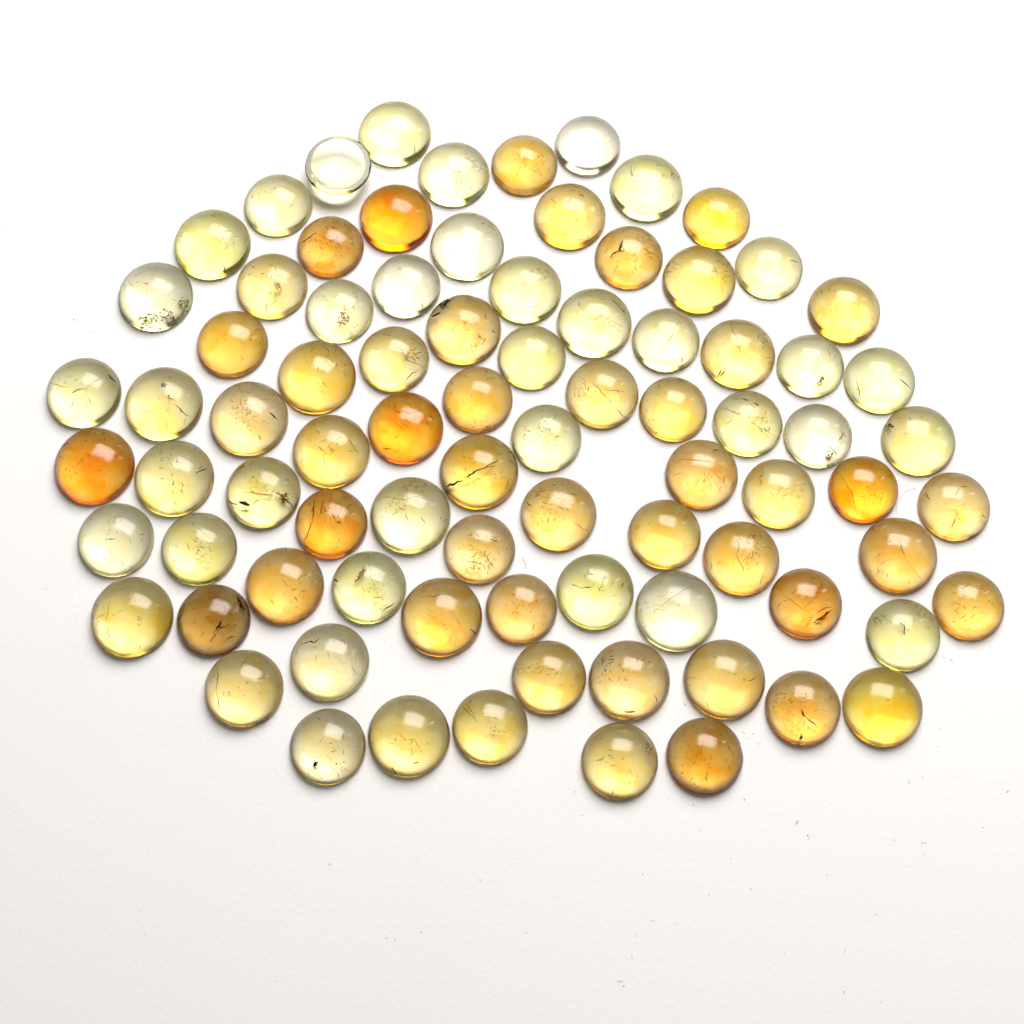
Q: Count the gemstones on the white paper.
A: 84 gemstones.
